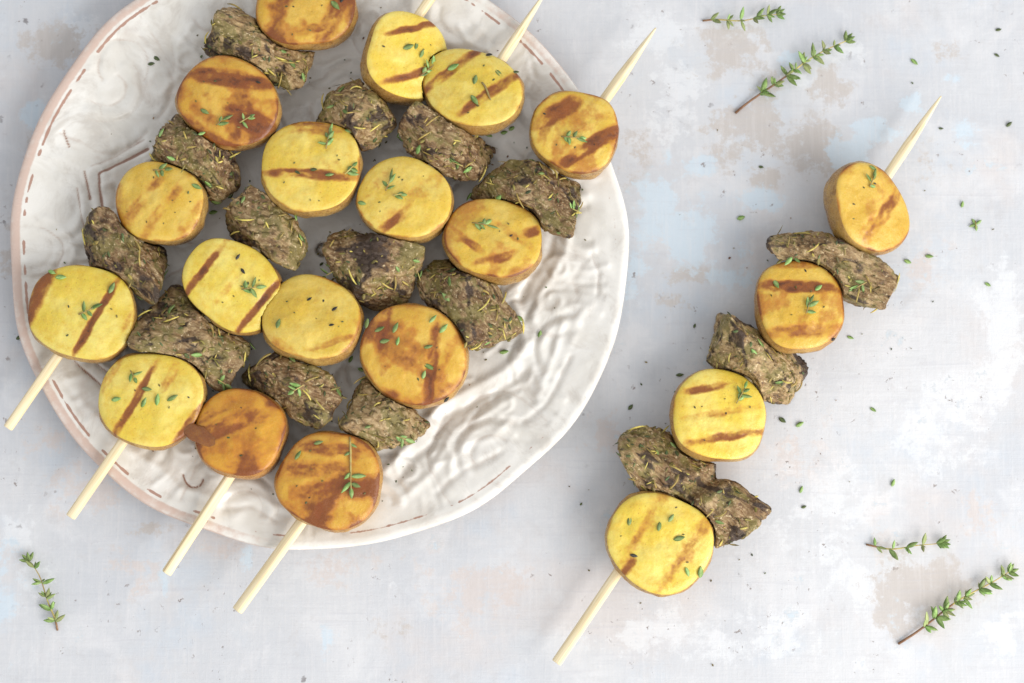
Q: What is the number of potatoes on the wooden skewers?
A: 20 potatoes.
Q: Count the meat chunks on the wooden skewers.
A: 15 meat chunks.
